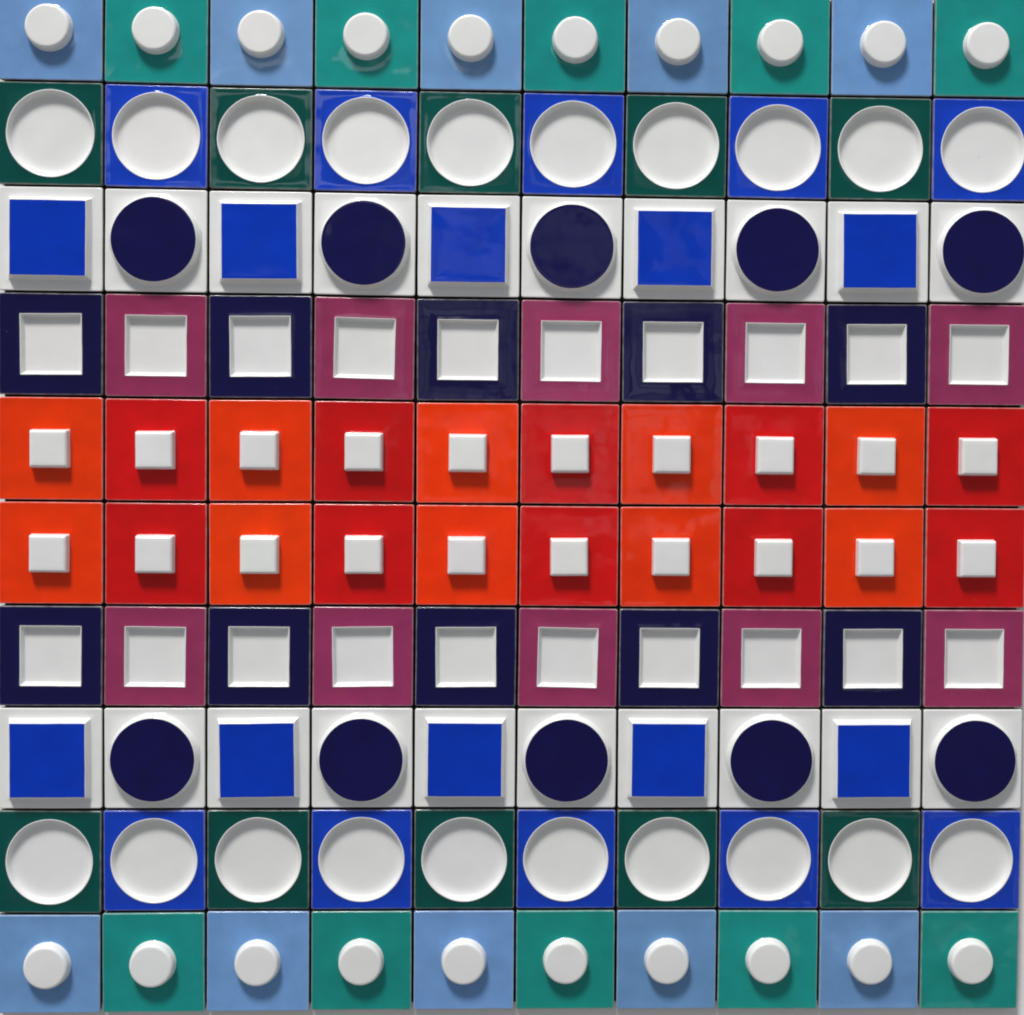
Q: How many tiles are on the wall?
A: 100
